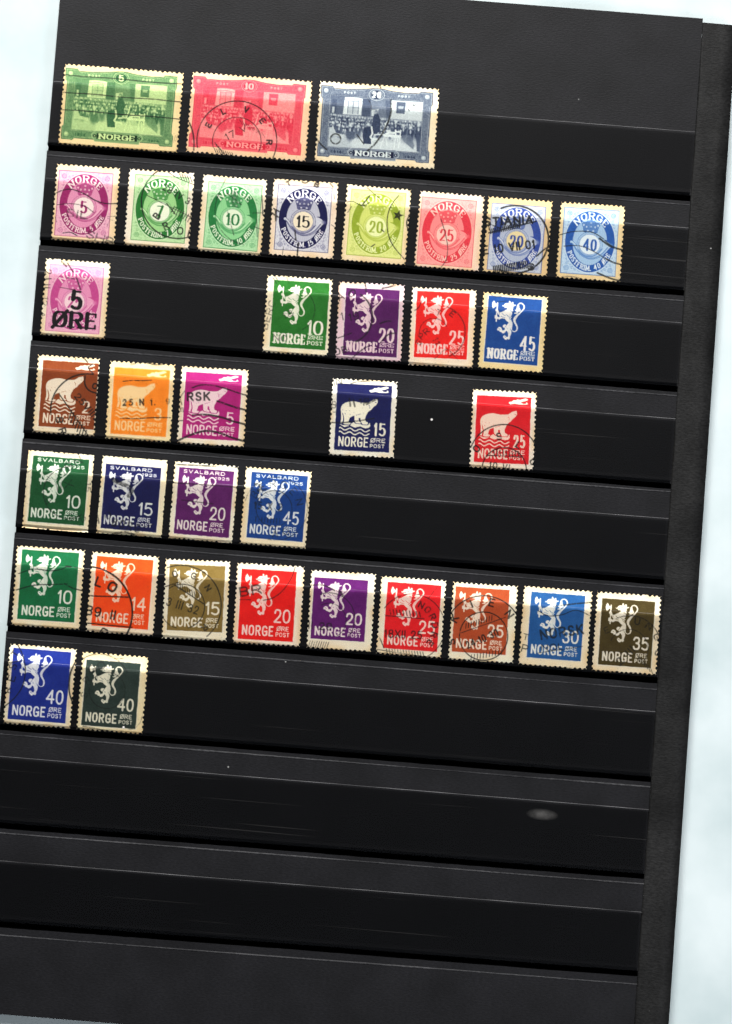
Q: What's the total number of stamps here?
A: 36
